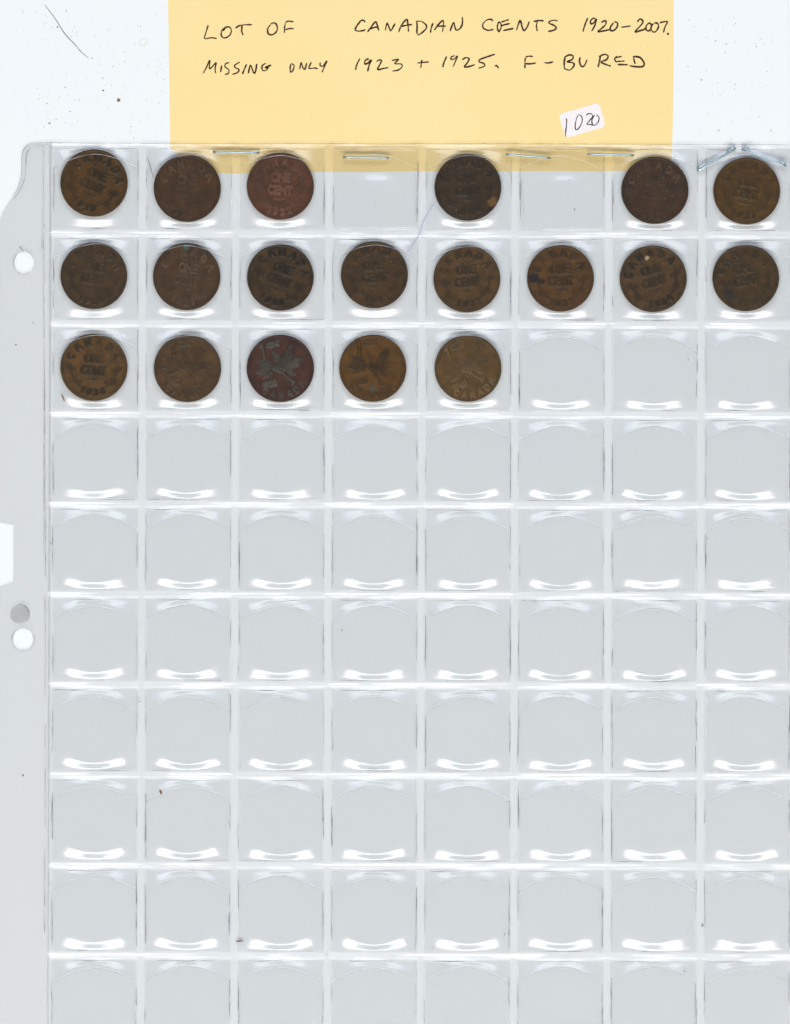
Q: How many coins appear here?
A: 19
